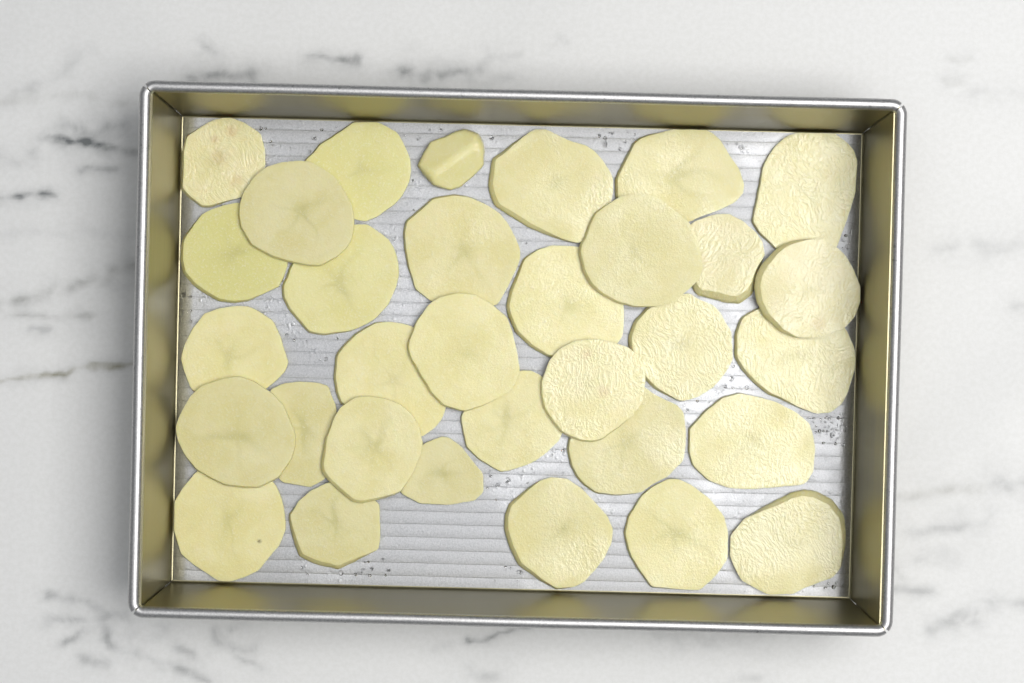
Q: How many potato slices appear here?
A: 32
